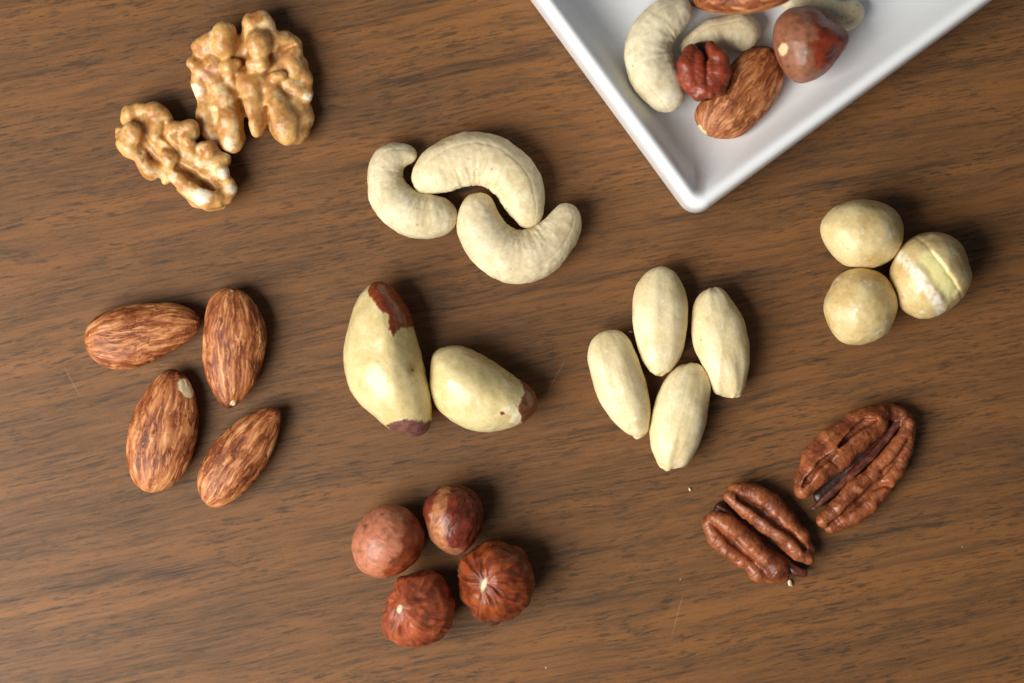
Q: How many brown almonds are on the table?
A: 6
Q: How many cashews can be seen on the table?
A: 6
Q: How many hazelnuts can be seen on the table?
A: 5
